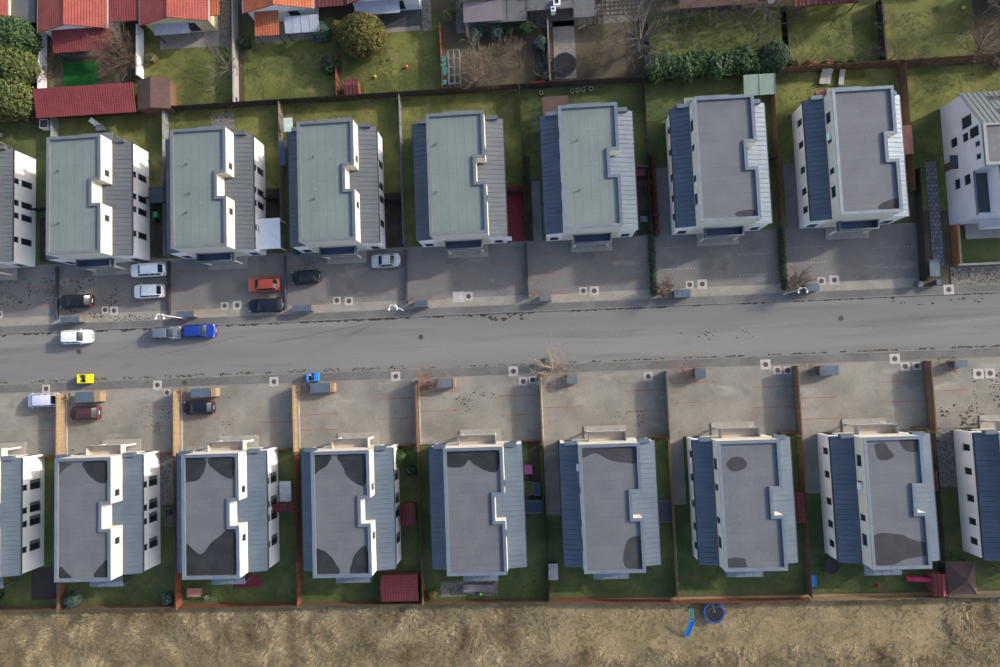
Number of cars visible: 13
